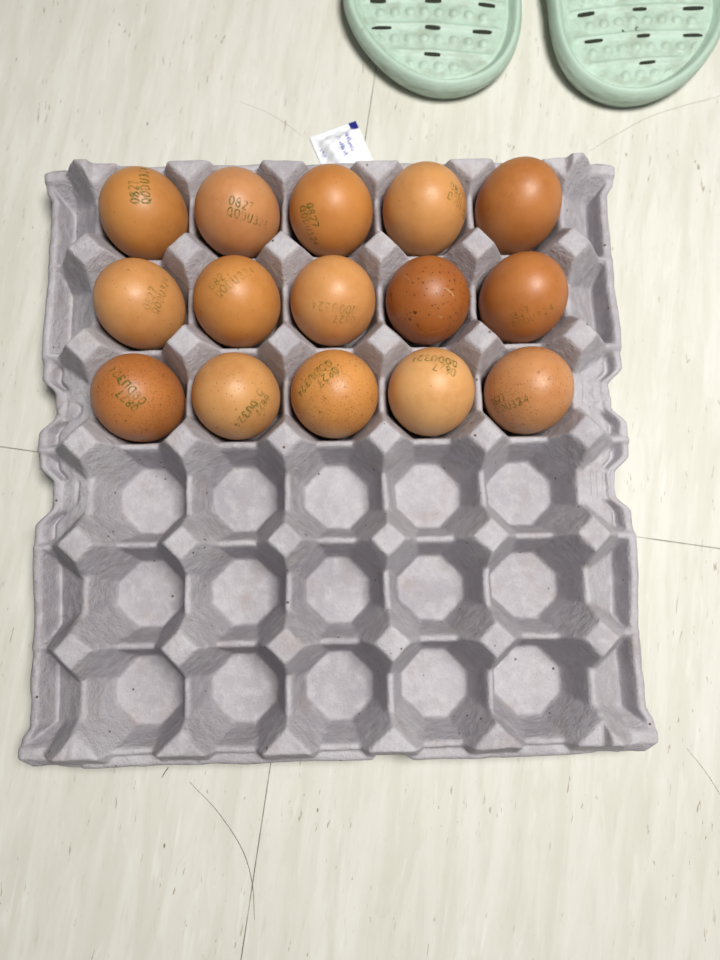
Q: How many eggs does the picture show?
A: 15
